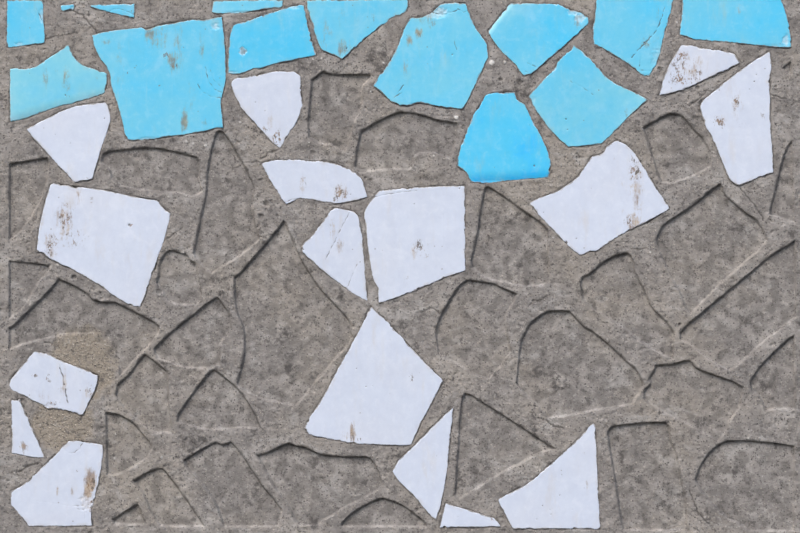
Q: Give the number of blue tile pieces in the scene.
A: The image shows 14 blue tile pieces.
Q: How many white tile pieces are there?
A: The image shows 16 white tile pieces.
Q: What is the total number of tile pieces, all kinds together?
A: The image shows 30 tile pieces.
